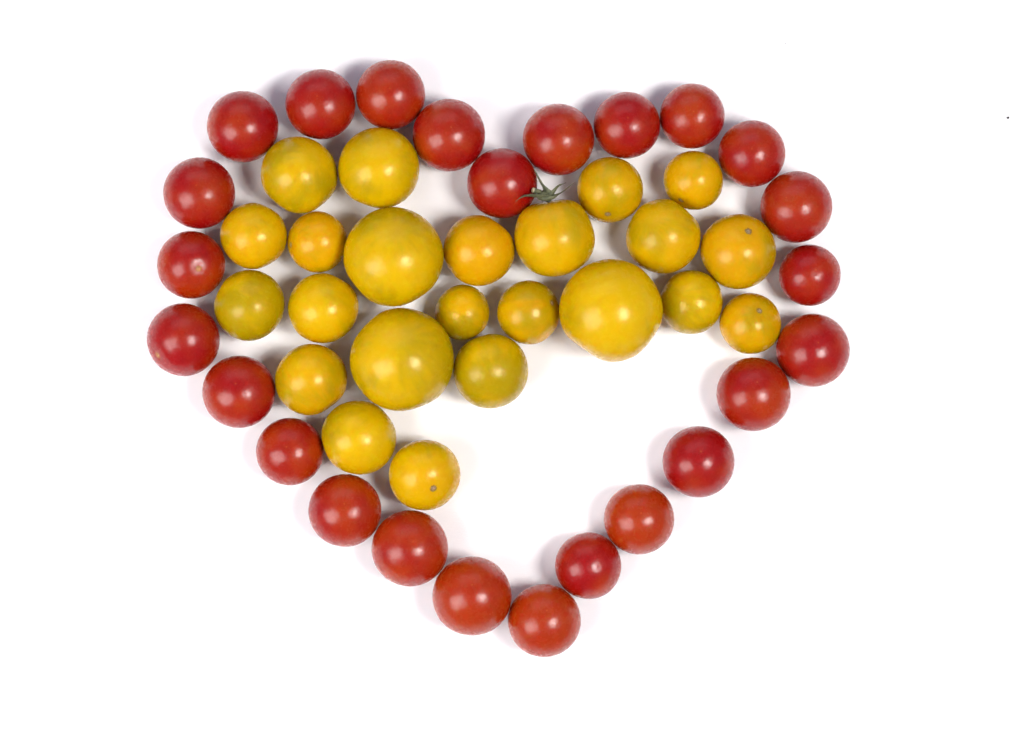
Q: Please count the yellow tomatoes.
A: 23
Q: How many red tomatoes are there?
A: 25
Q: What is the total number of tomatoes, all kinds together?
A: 48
